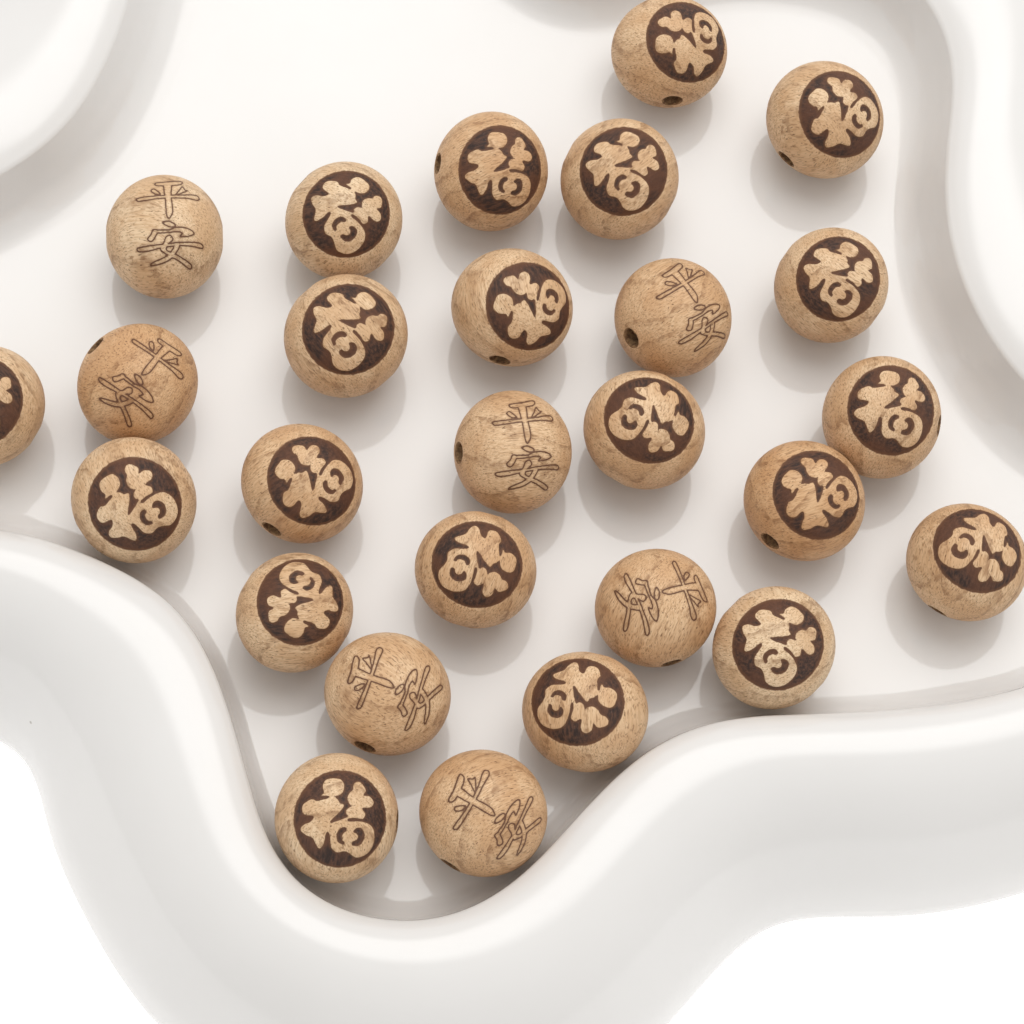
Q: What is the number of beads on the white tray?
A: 27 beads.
